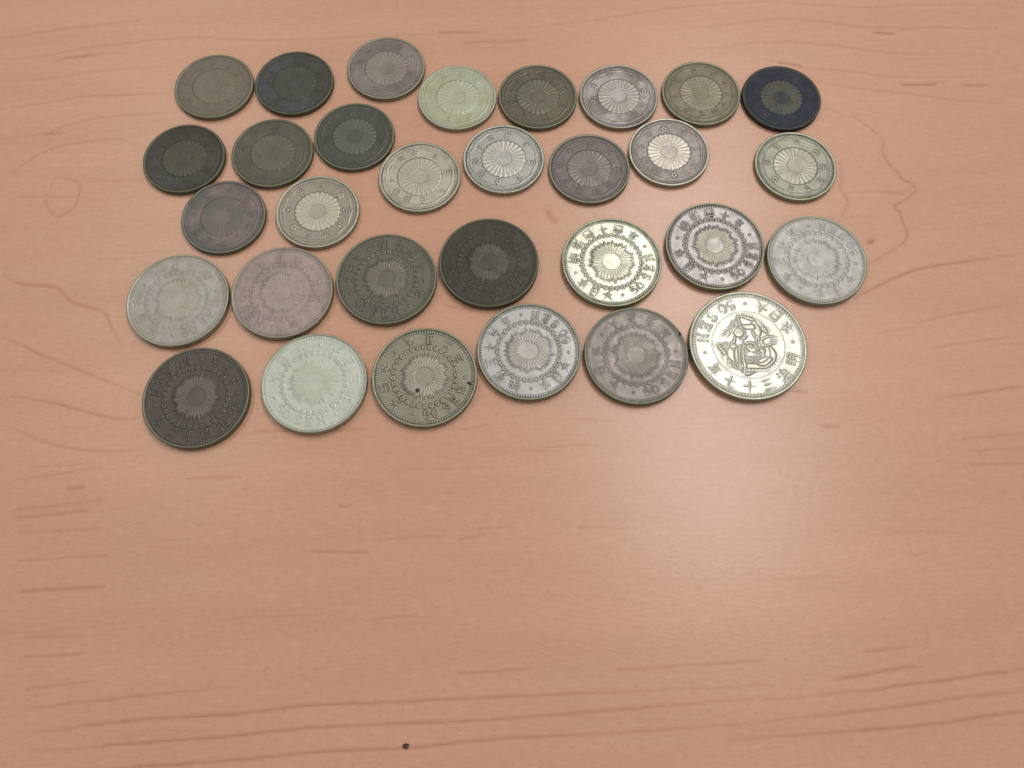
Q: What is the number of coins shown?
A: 31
